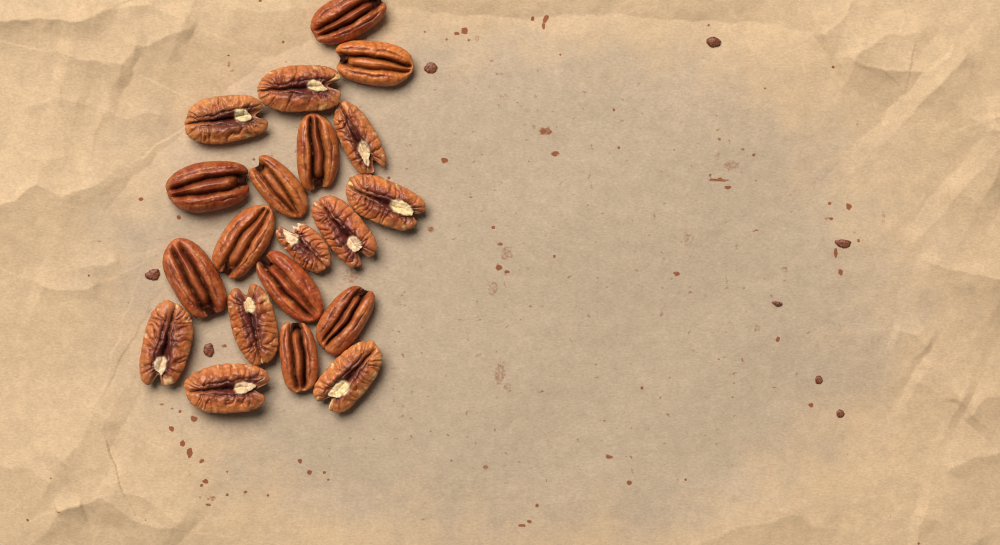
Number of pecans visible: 20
